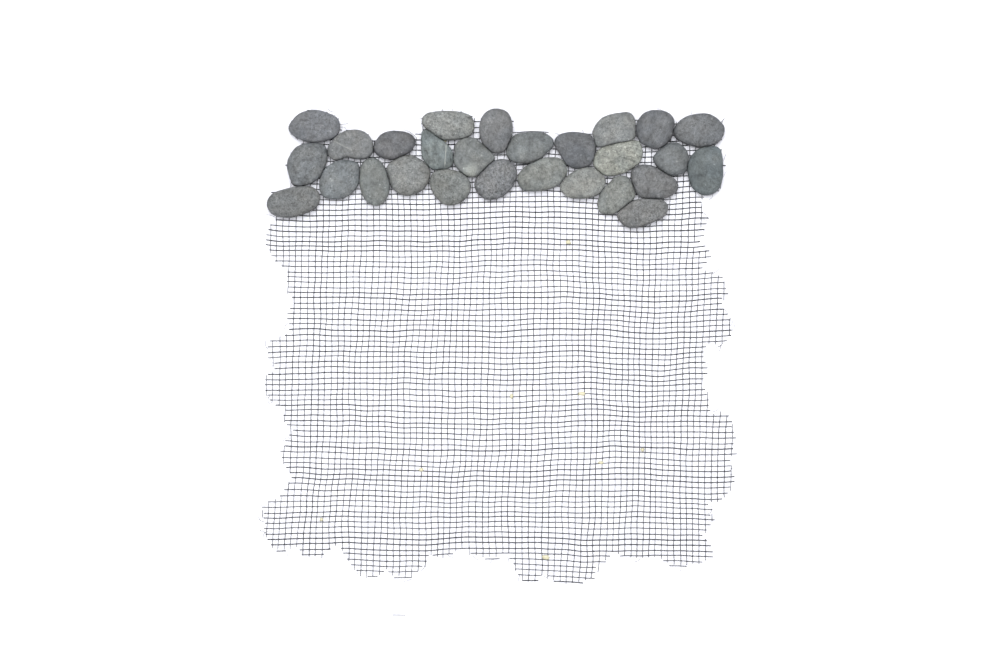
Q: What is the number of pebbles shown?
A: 27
